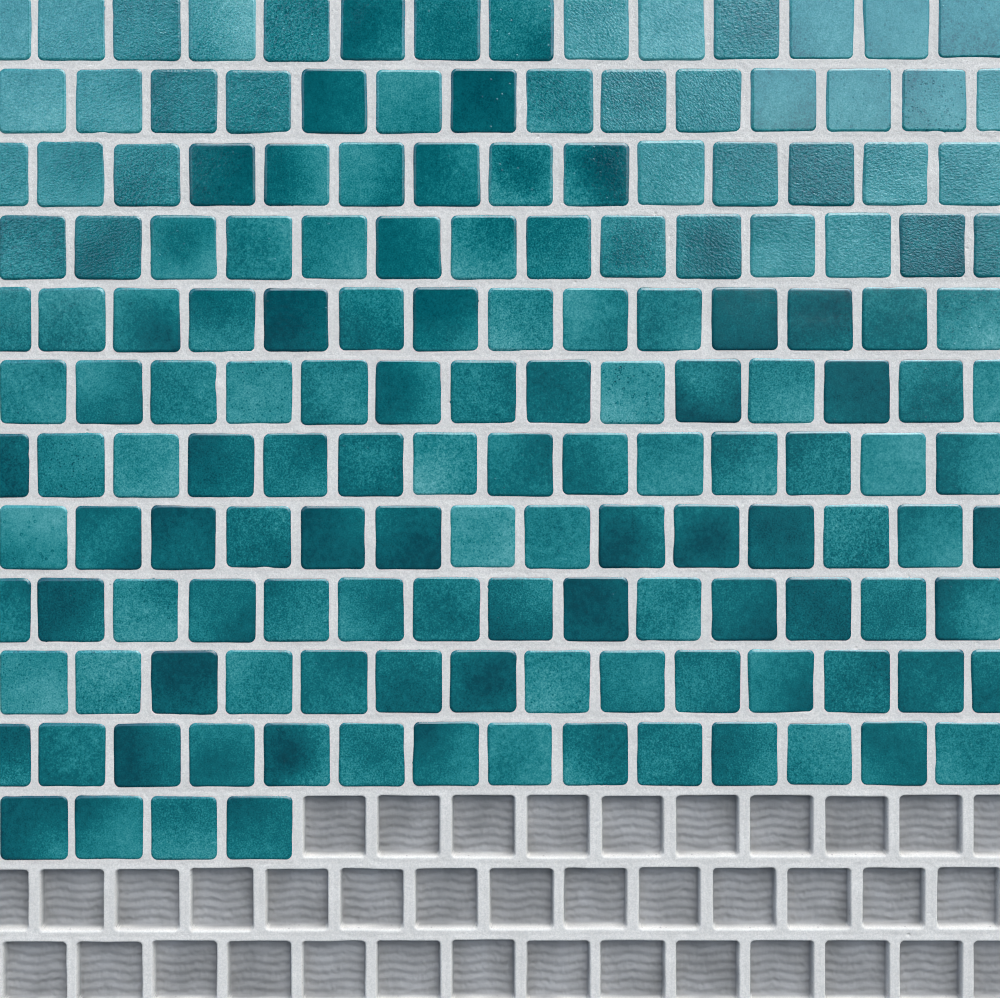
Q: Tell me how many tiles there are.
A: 158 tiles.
